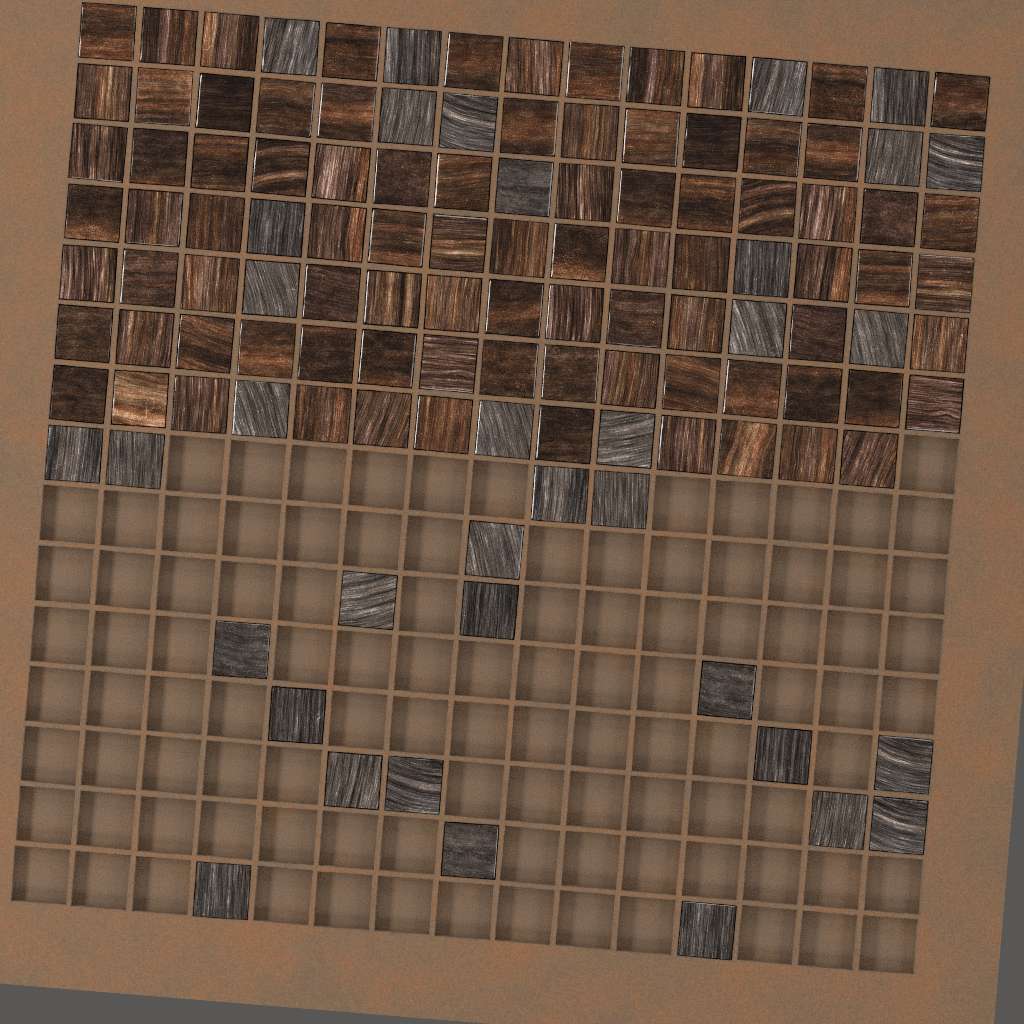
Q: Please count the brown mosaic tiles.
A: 87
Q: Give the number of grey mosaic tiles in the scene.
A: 36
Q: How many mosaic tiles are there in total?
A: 123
